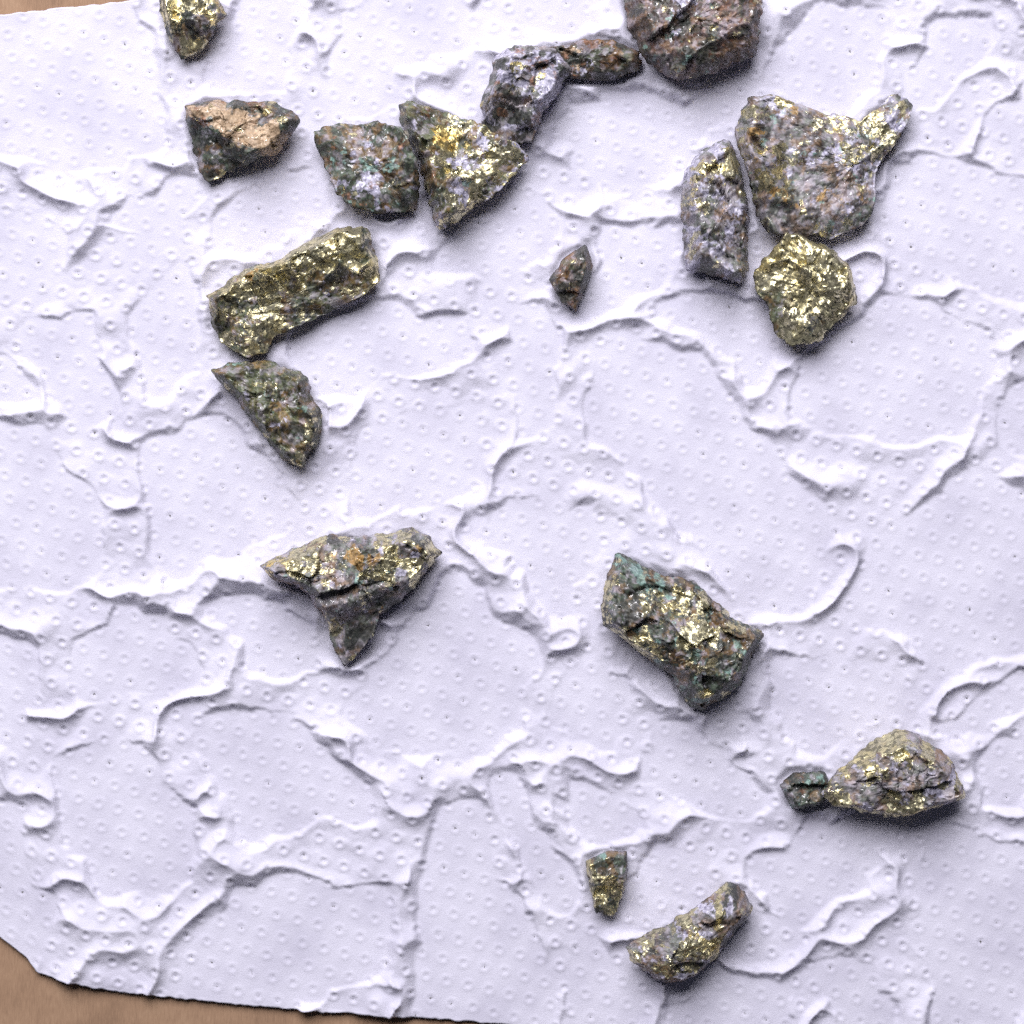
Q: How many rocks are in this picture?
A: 19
